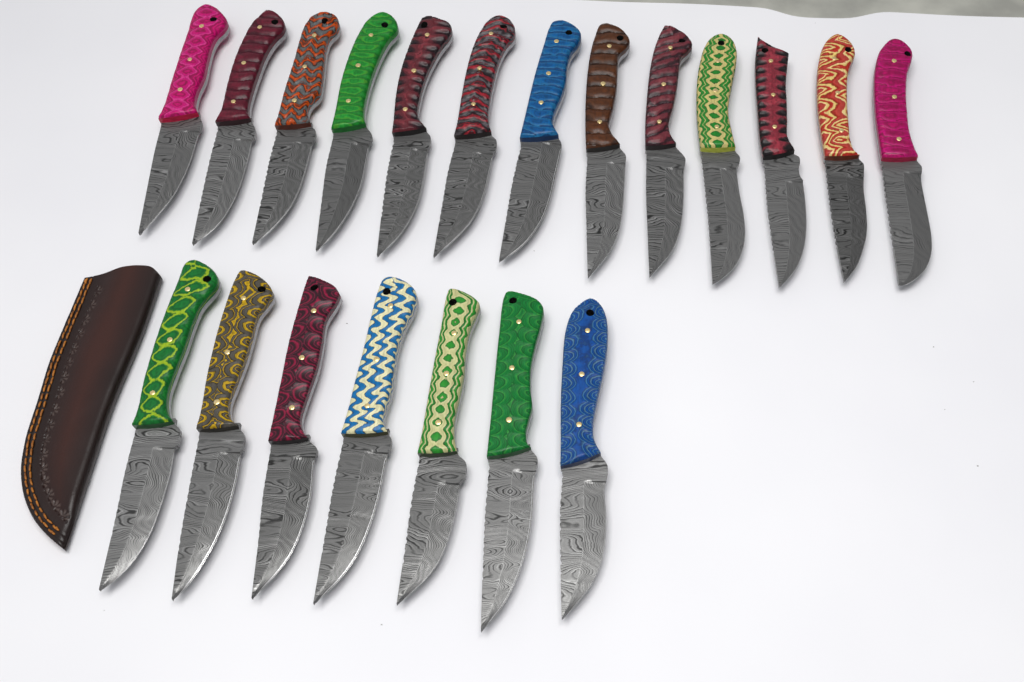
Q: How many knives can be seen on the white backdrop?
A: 20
